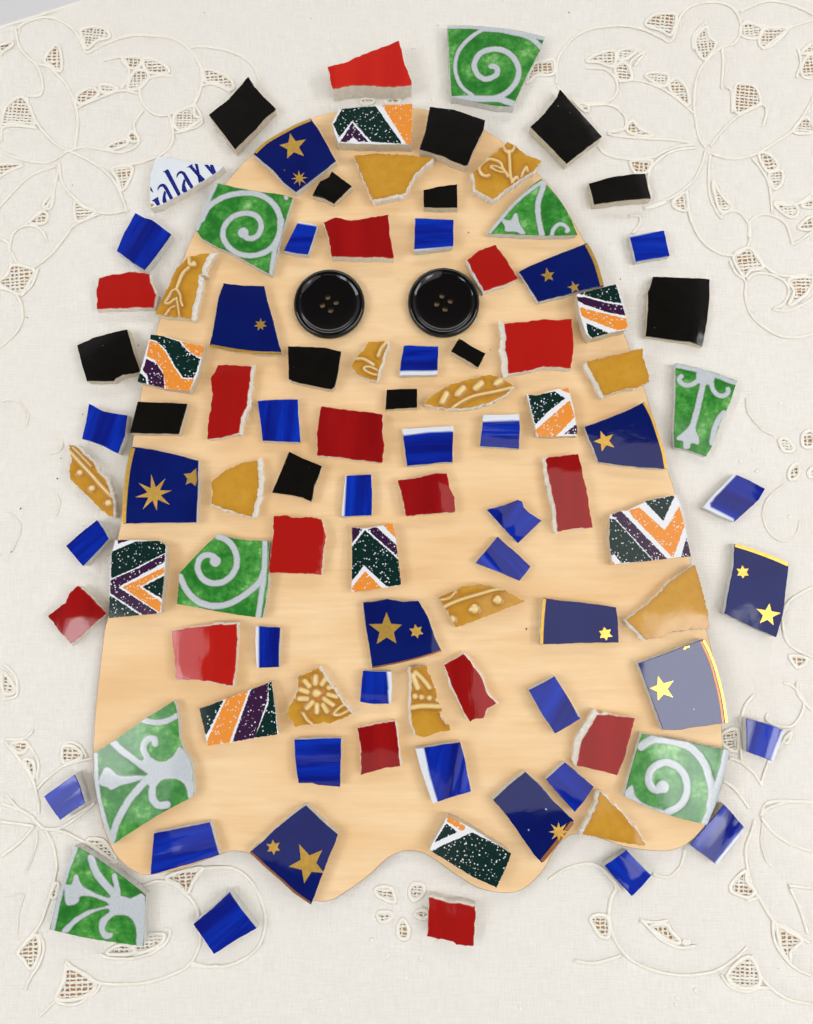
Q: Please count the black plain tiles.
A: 13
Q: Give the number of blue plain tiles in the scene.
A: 26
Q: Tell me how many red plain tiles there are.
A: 16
